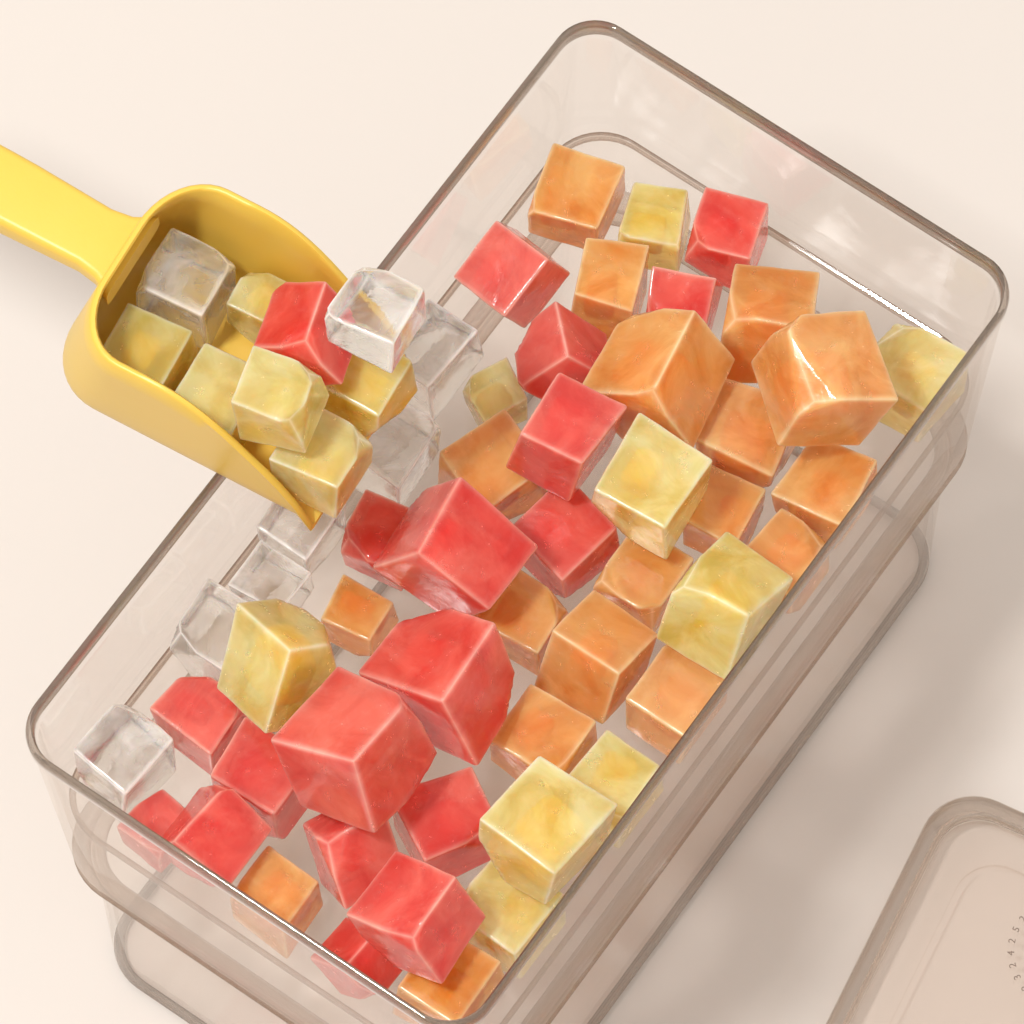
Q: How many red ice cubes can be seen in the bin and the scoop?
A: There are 19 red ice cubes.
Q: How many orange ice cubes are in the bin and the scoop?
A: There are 18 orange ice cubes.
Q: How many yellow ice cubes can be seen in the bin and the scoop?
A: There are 15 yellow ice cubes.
